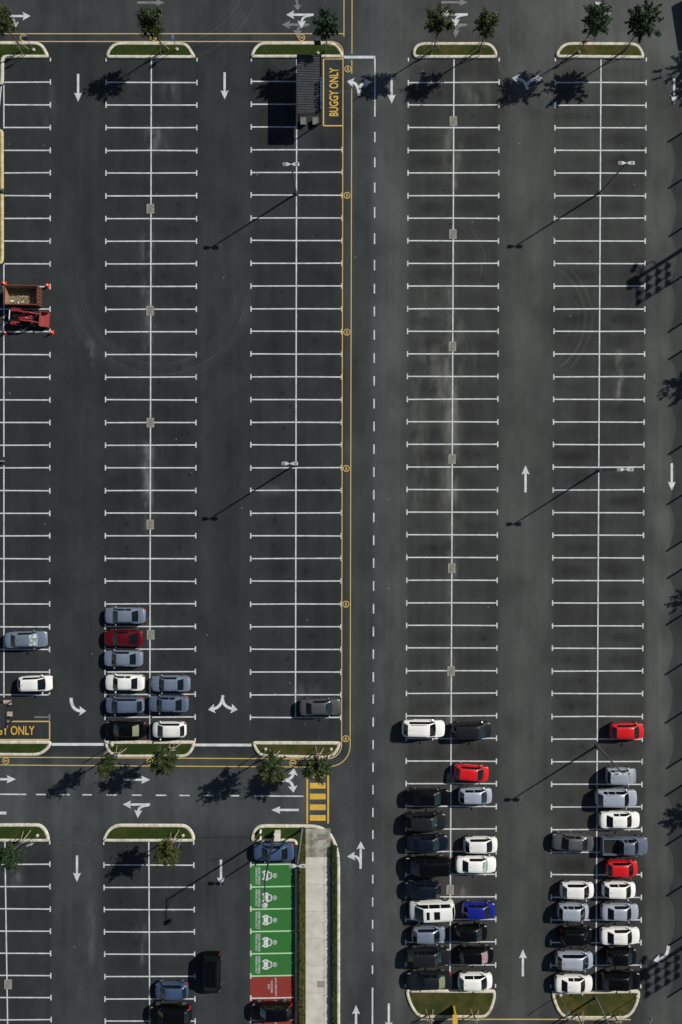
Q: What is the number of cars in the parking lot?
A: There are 53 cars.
